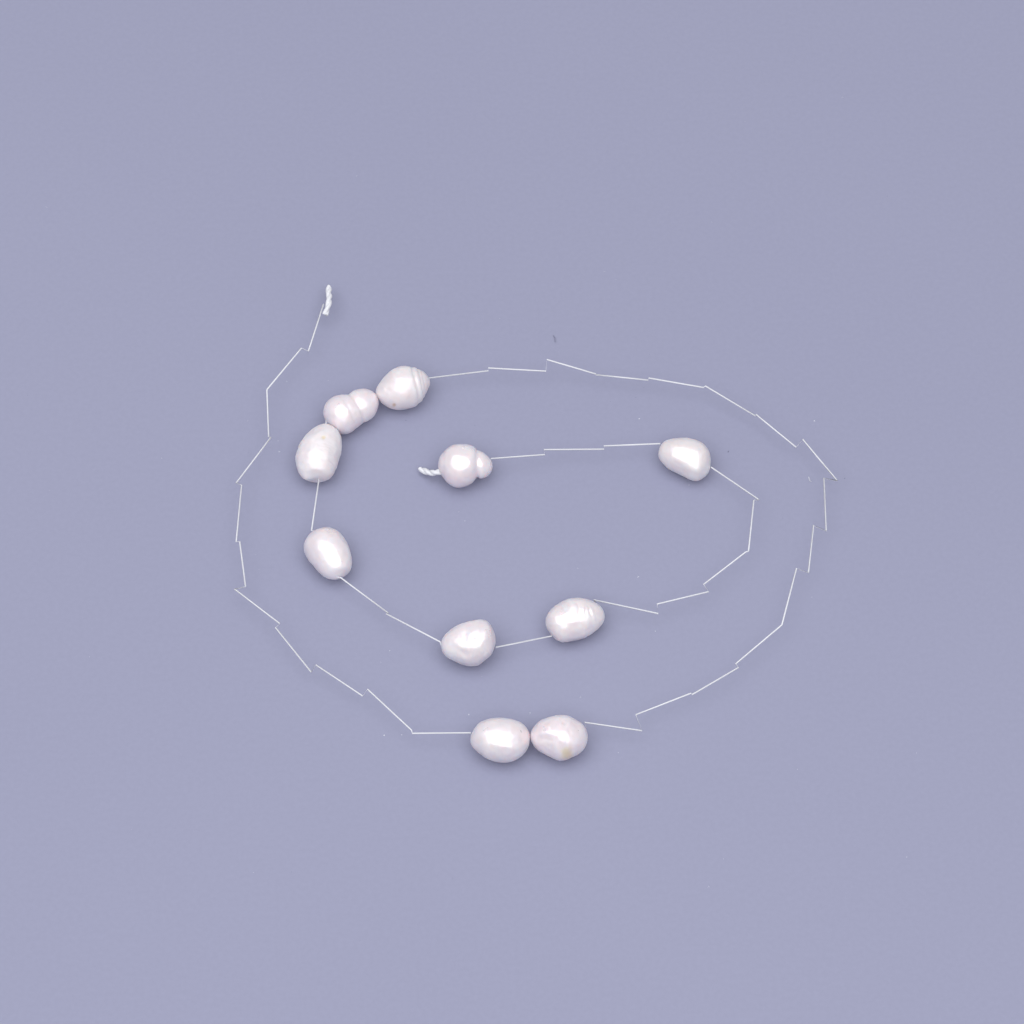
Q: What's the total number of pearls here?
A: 10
